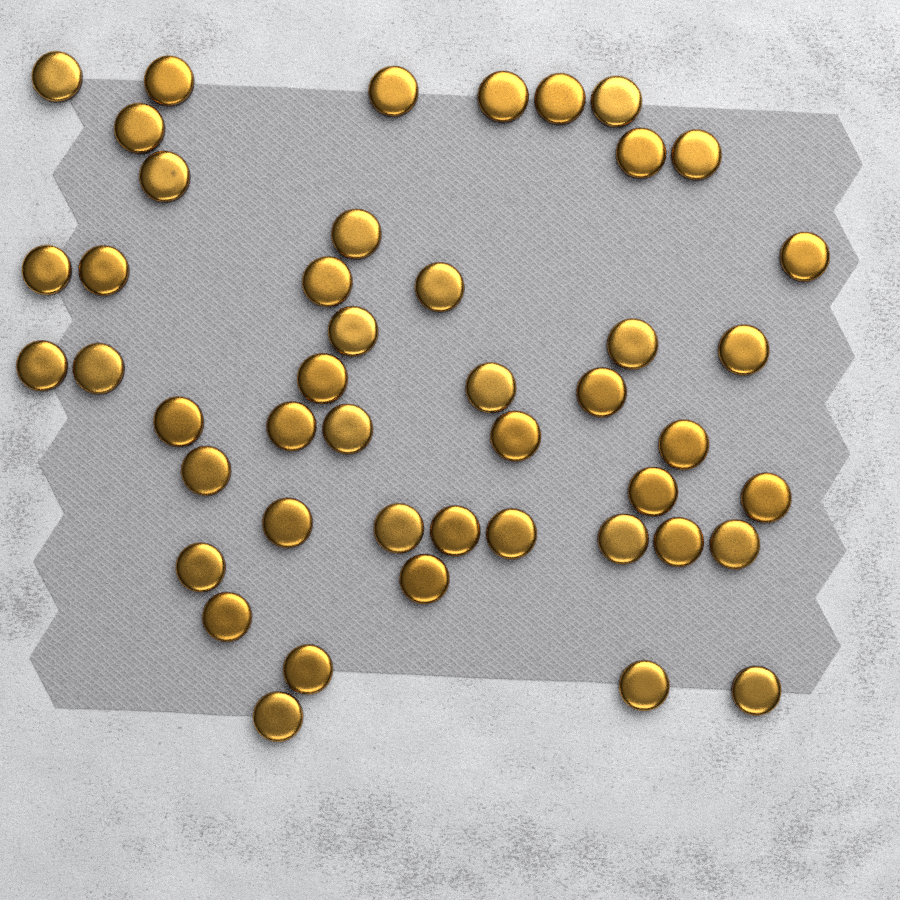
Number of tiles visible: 46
